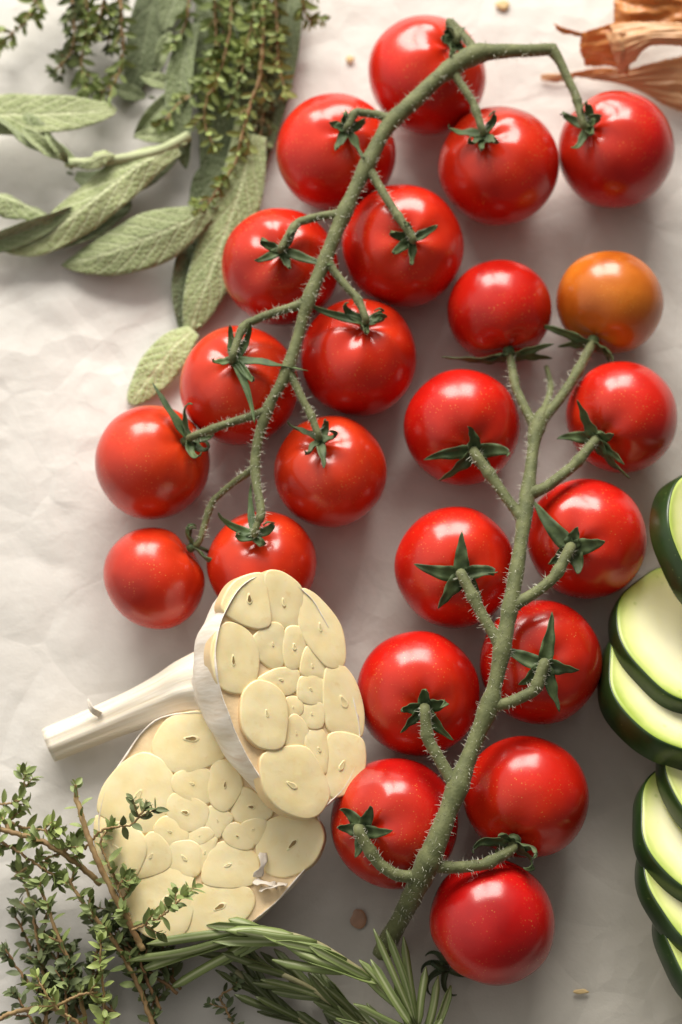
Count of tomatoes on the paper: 23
